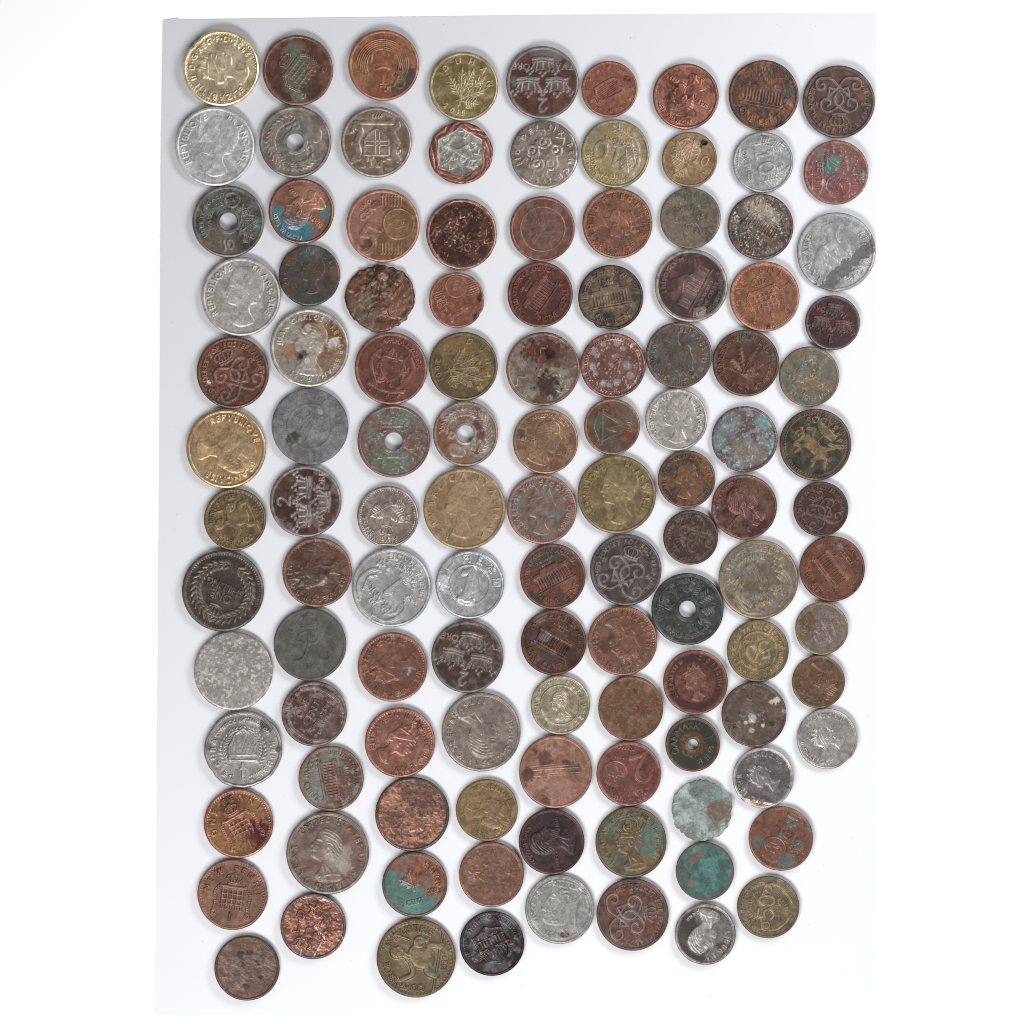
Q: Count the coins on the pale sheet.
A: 116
